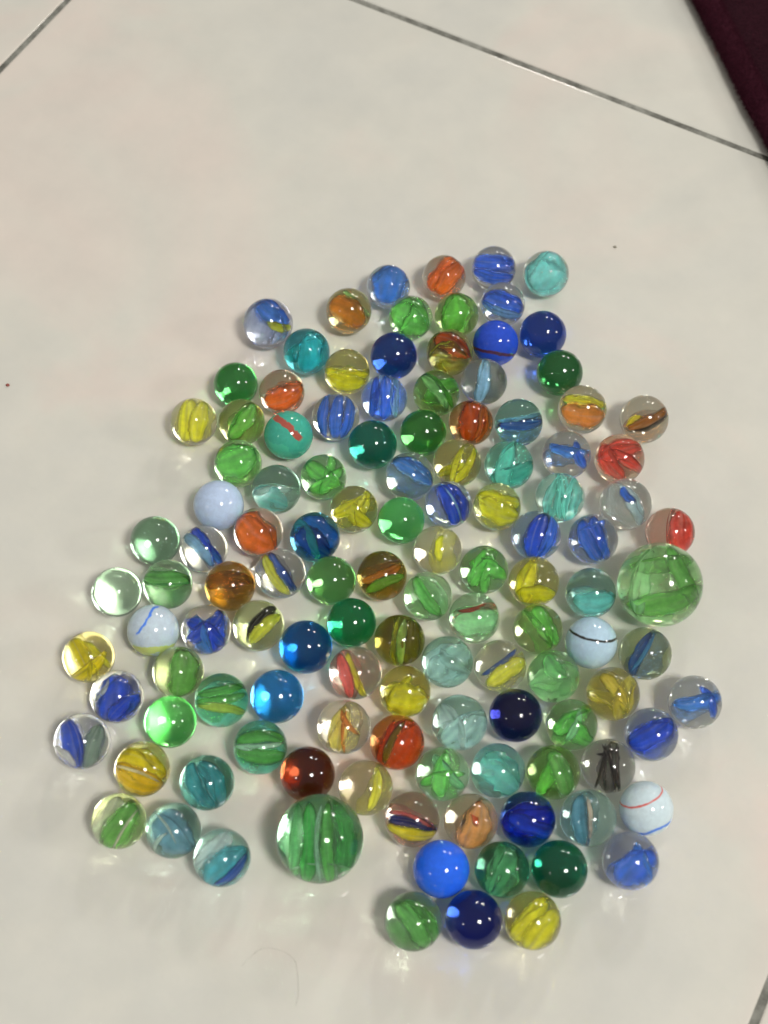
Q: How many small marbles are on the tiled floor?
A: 118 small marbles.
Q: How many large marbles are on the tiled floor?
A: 2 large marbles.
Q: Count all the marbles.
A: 120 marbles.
